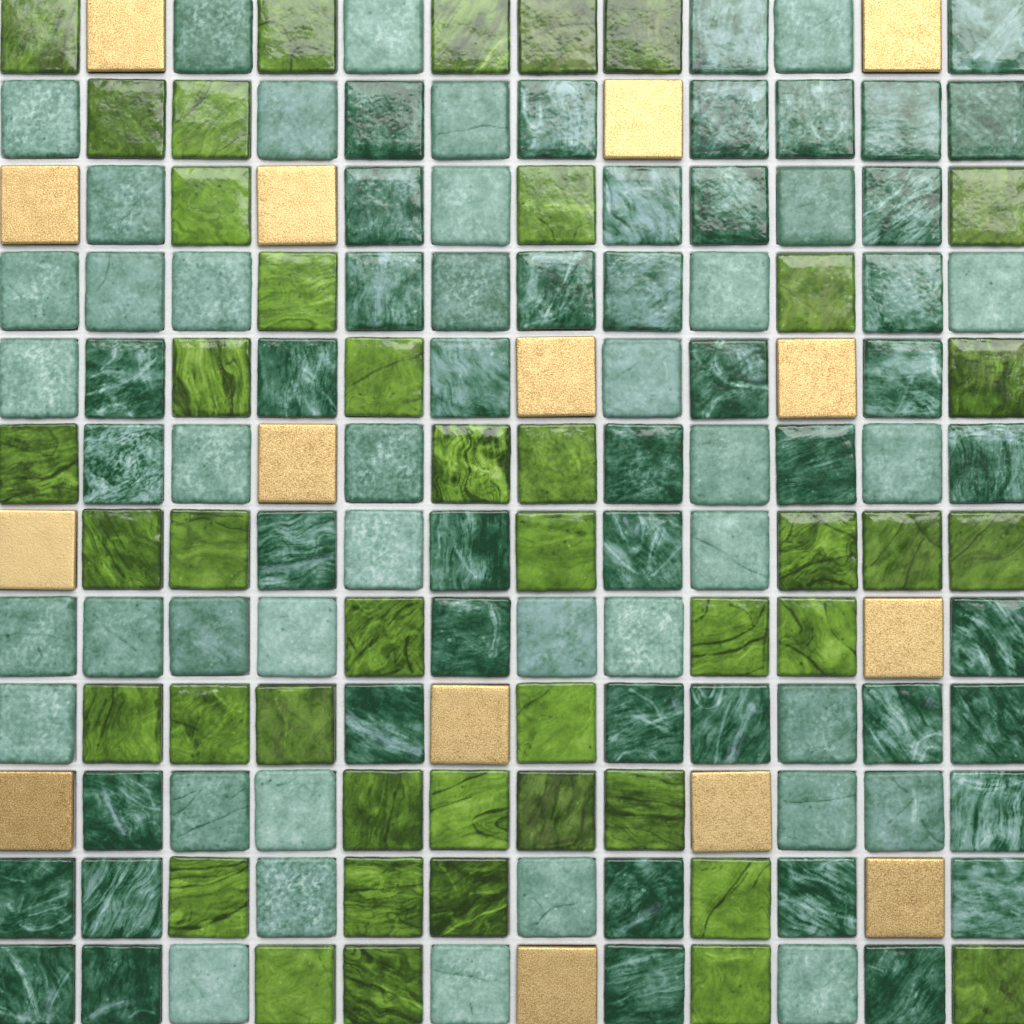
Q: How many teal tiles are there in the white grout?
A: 86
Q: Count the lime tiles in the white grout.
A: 43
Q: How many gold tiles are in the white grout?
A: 15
